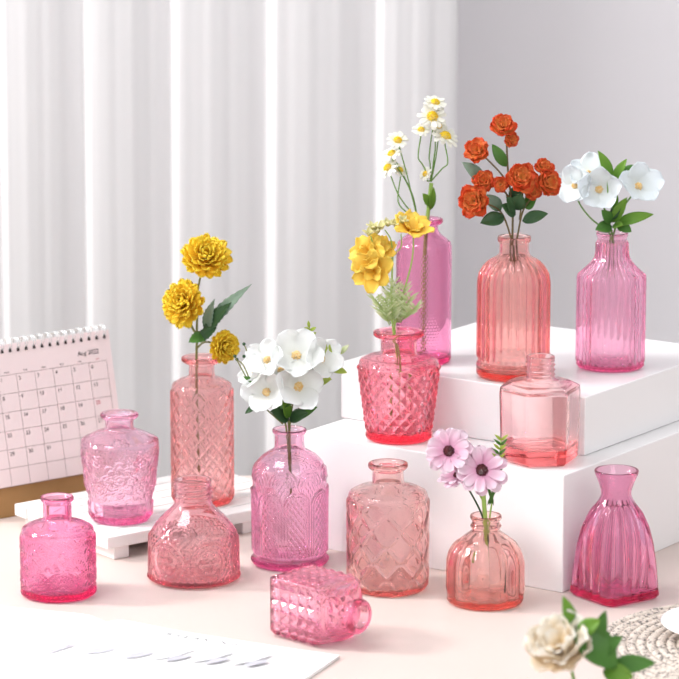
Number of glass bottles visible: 14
